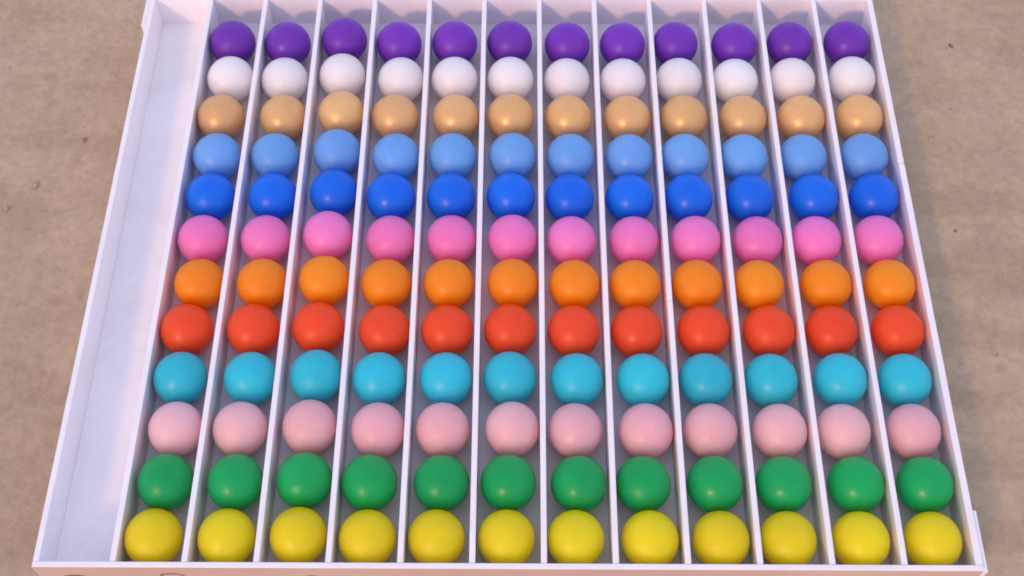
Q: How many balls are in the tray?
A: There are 144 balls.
